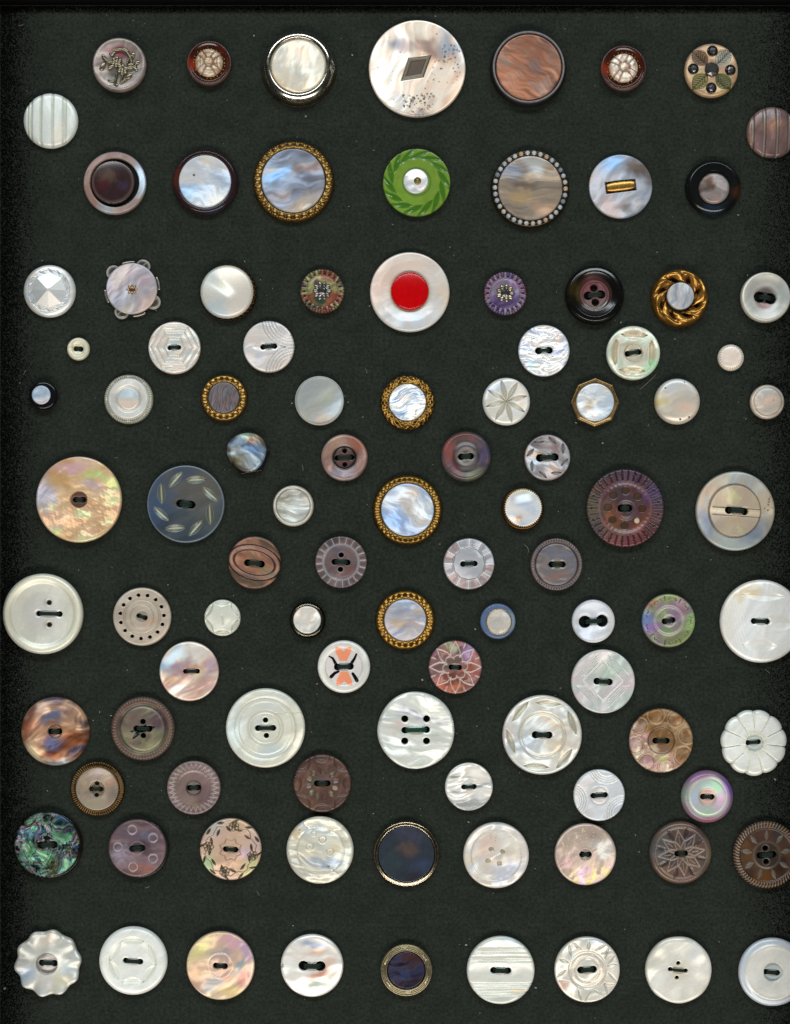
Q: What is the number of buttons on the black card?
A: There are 99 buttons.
